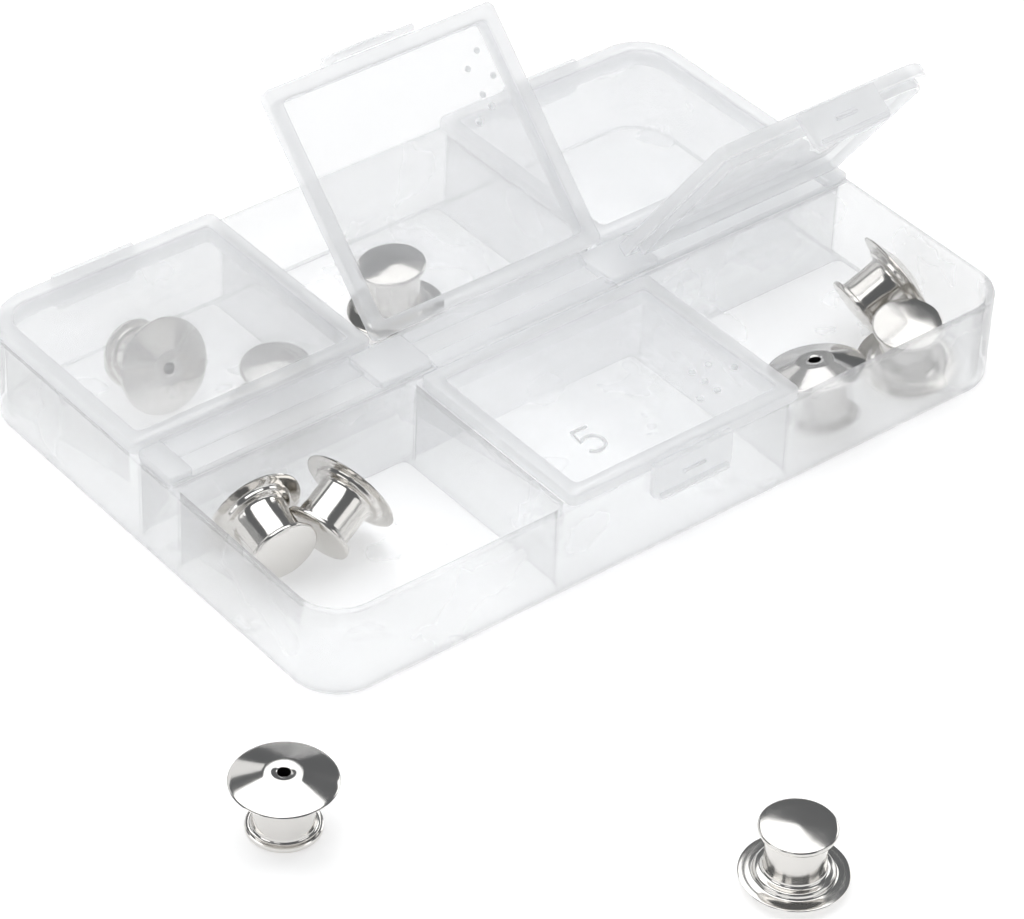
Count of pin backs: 10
